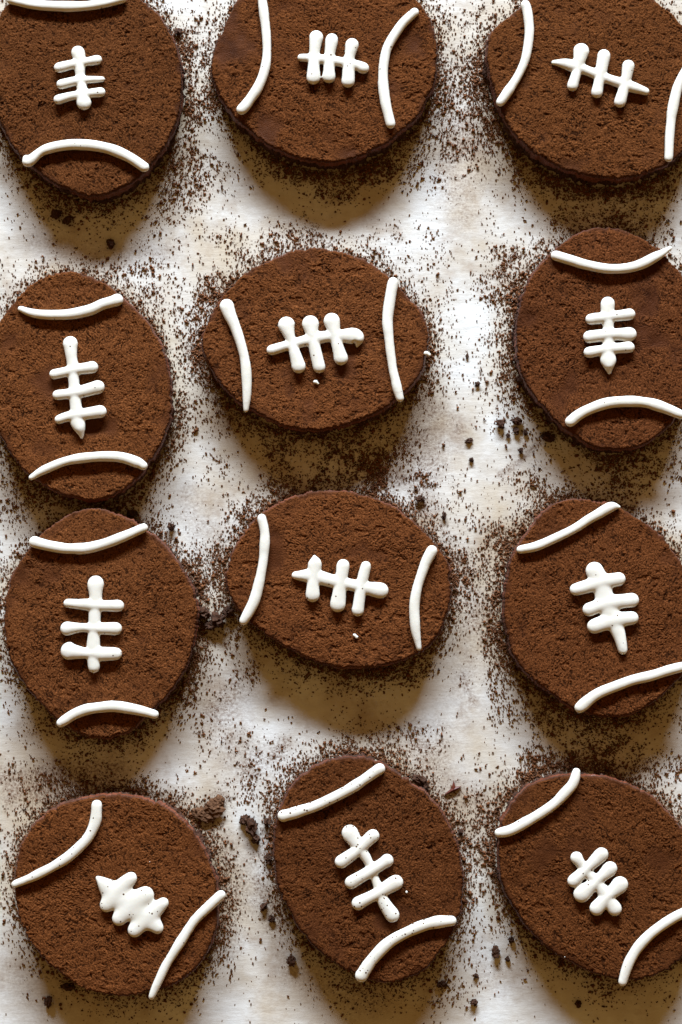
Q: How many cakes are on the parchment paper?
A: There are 12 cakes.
